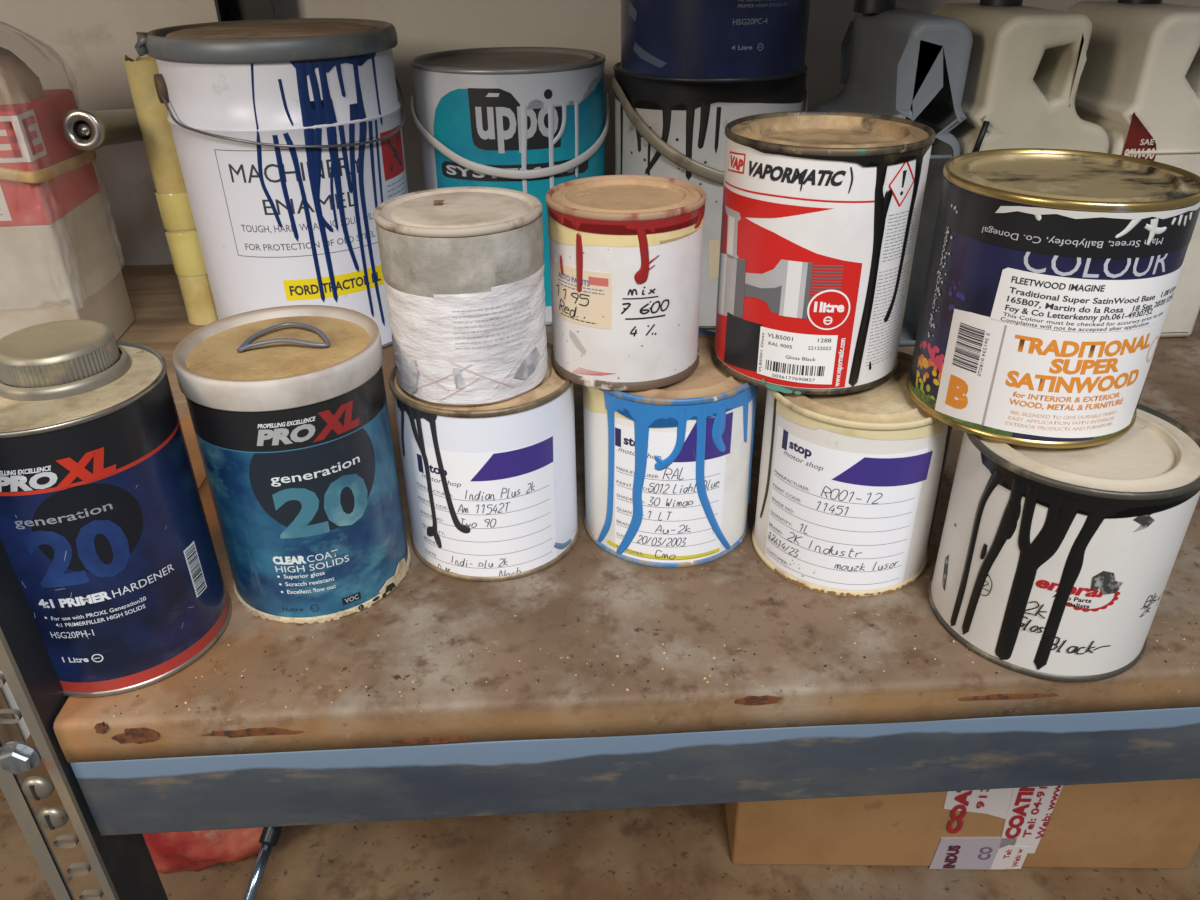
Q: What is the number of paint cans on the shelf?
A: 14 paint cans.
